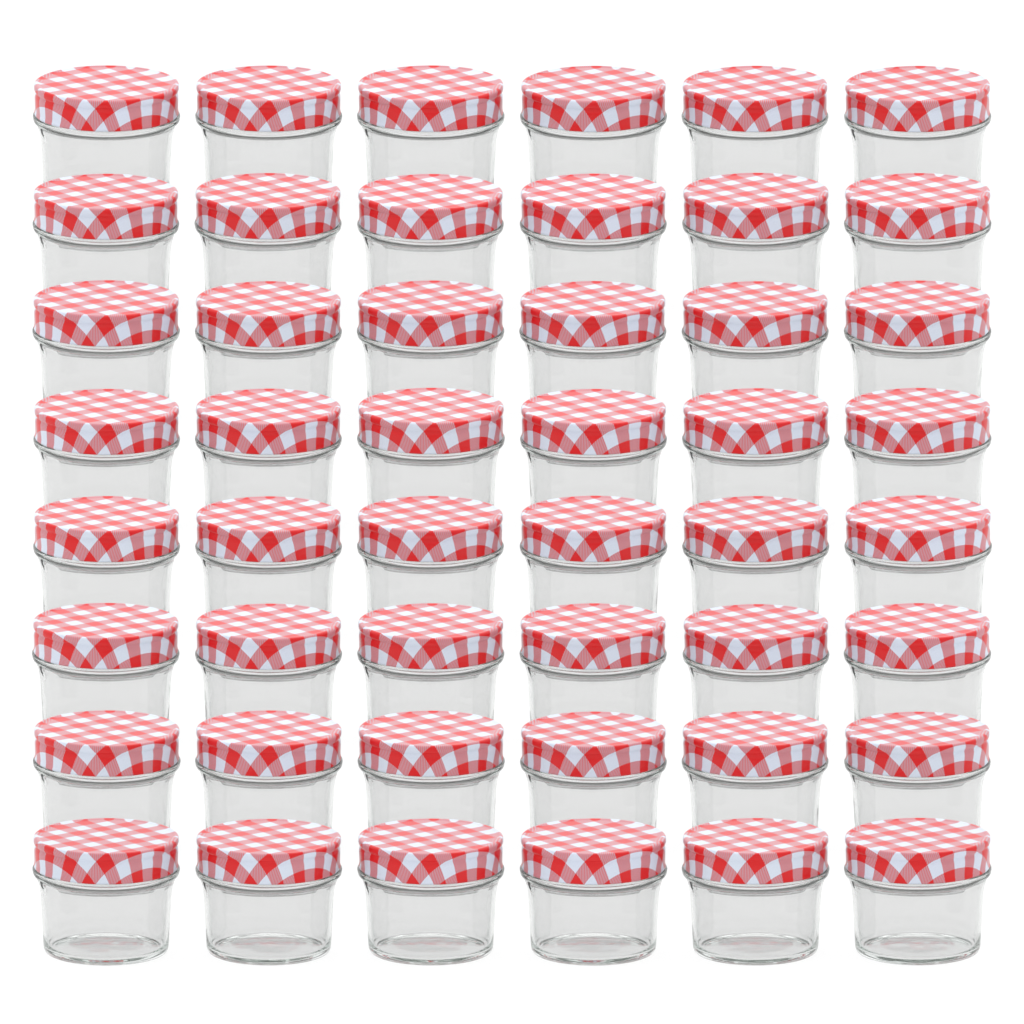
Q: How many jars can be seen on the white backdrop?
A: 48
